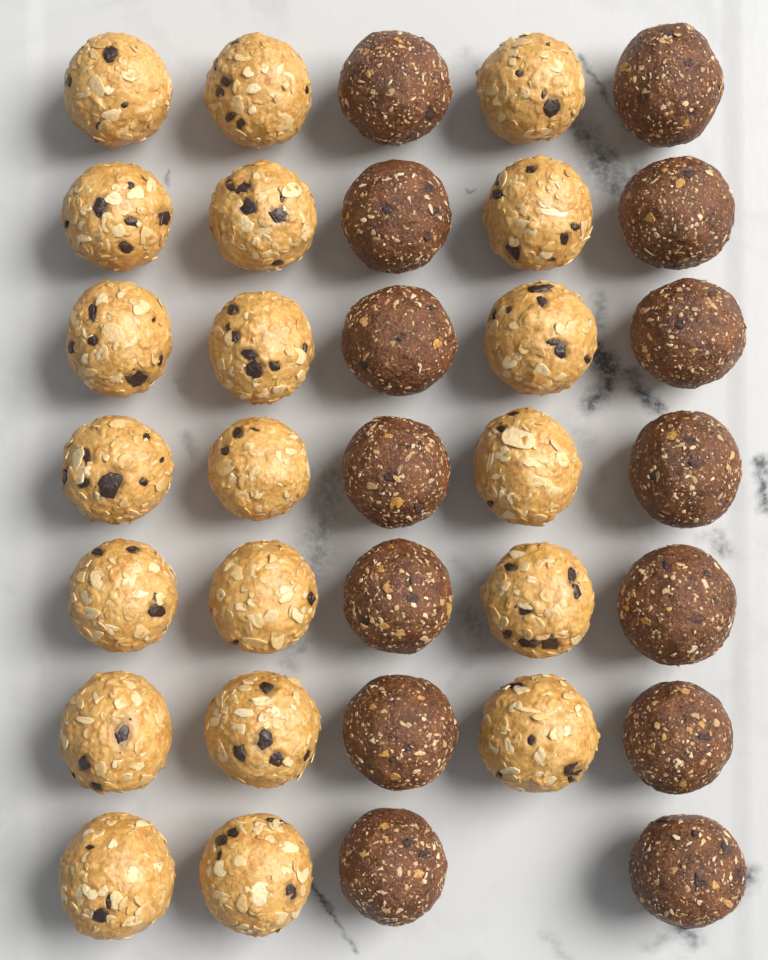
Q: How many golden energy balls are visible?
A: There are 20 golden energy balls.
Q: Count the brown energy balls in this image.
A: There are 14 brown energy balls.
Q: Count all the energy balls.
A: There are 34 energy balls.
